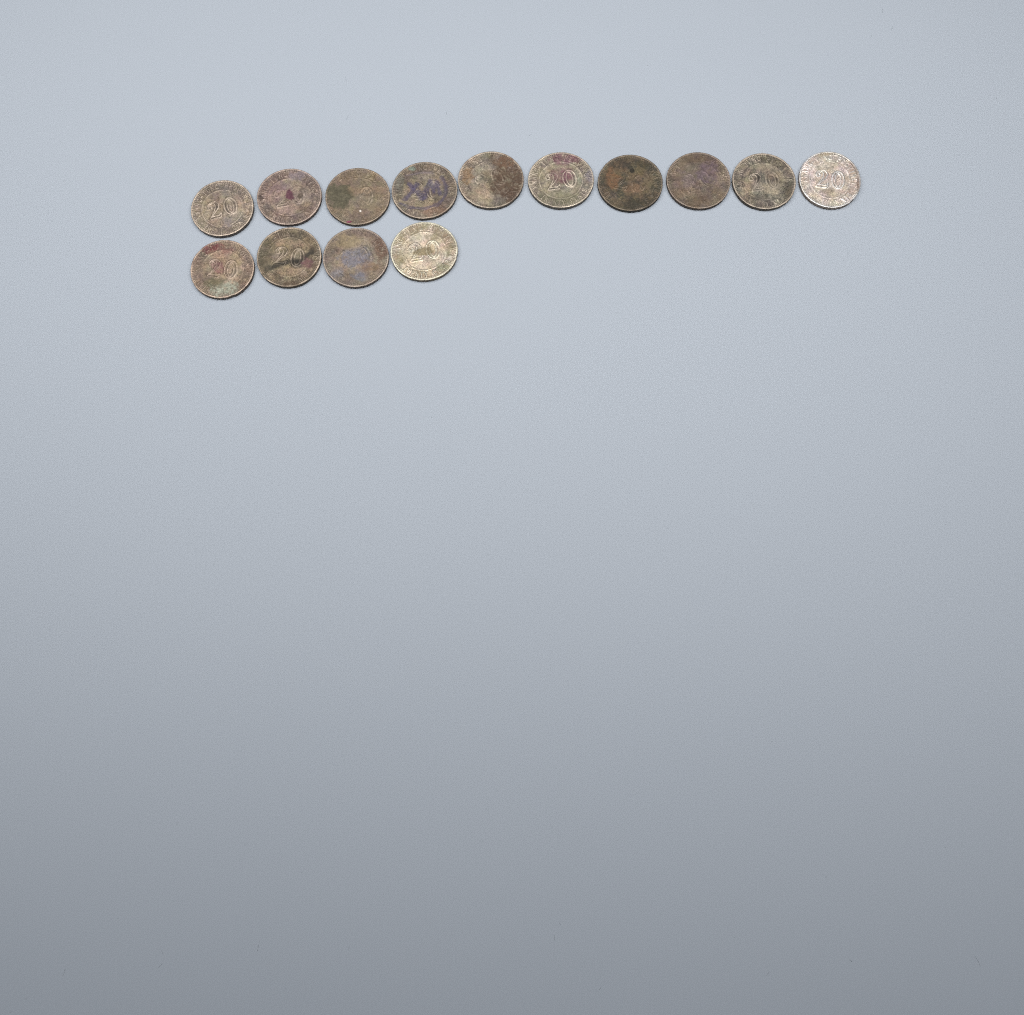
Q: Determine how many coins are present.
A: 14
